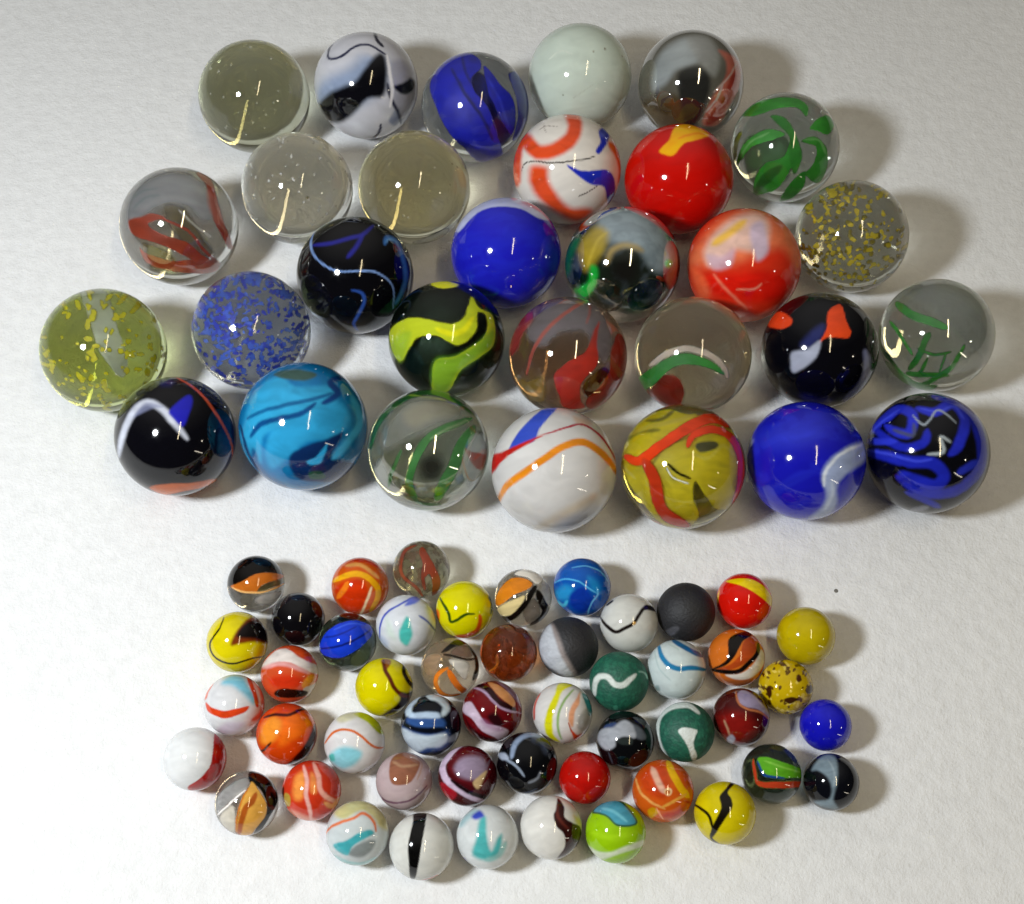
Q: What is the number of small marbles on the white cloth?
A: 49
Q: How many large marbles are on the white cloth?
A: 30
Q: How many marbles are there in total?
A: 79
